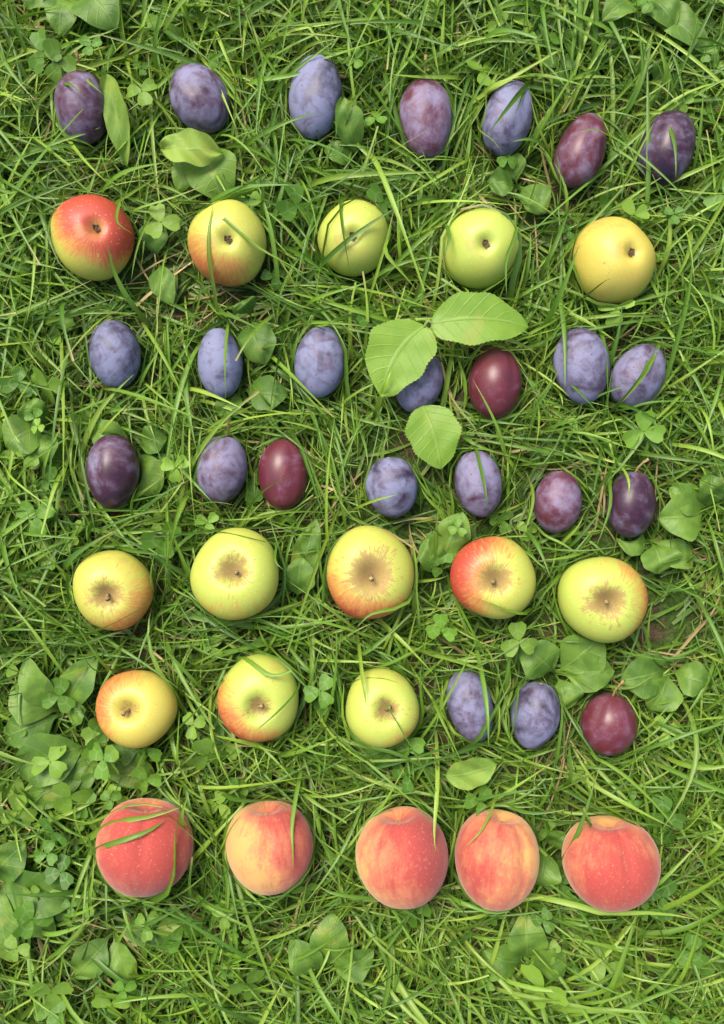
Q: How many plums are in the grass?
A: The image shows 24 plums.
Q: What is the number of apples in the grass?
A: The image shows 13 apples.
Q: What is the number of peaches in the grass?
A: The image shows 5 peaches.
